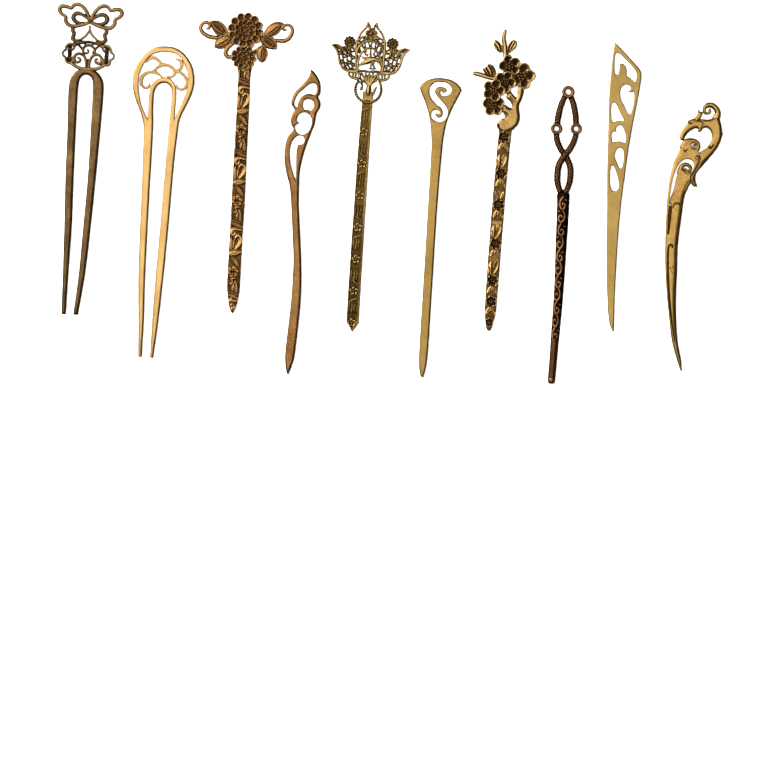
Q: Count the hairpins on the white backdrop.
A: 10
